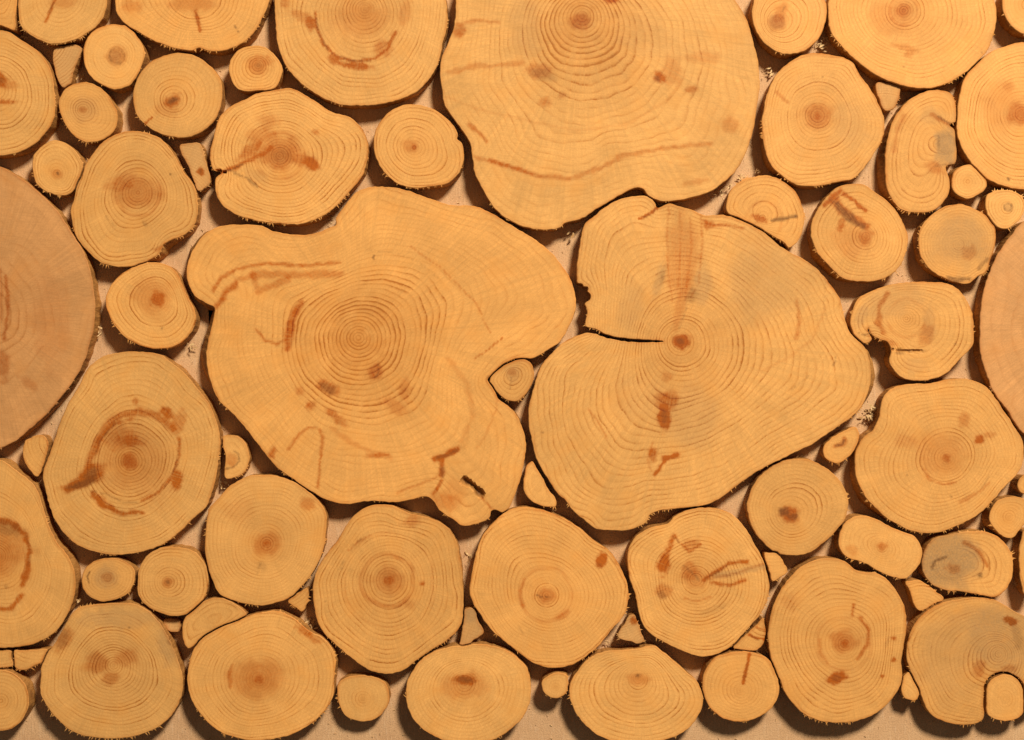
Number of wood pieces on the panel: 76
